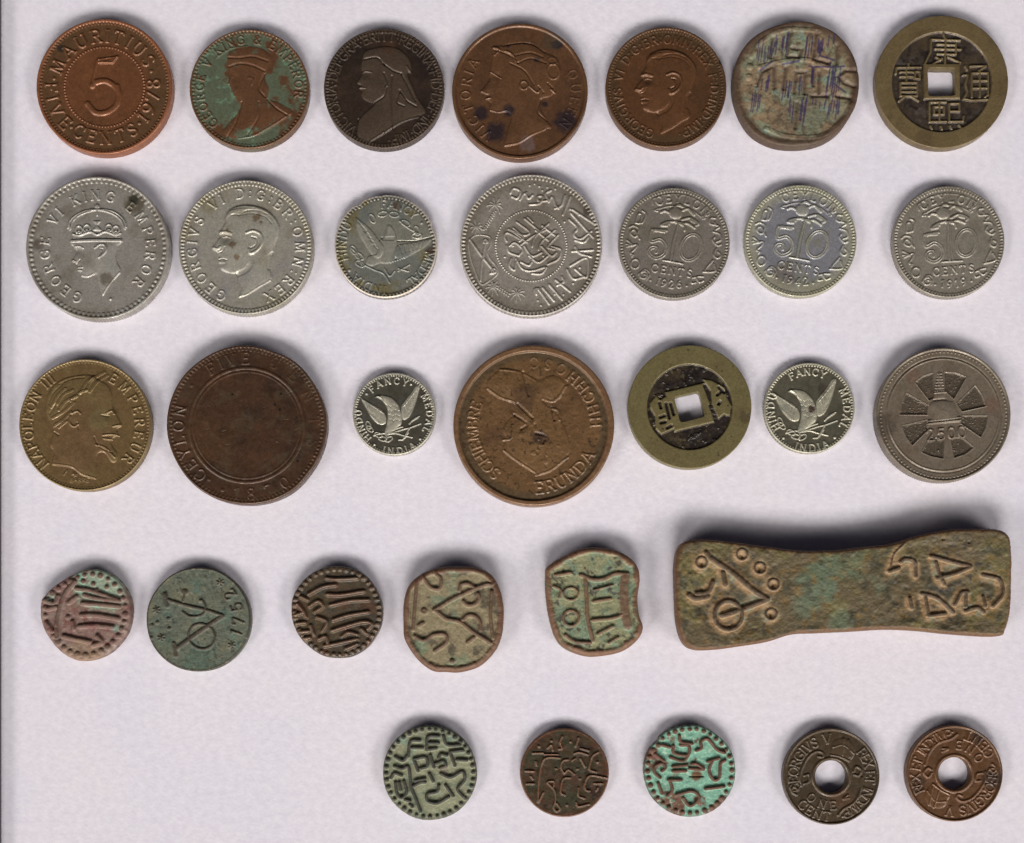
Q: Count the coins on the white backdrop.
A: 31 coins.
